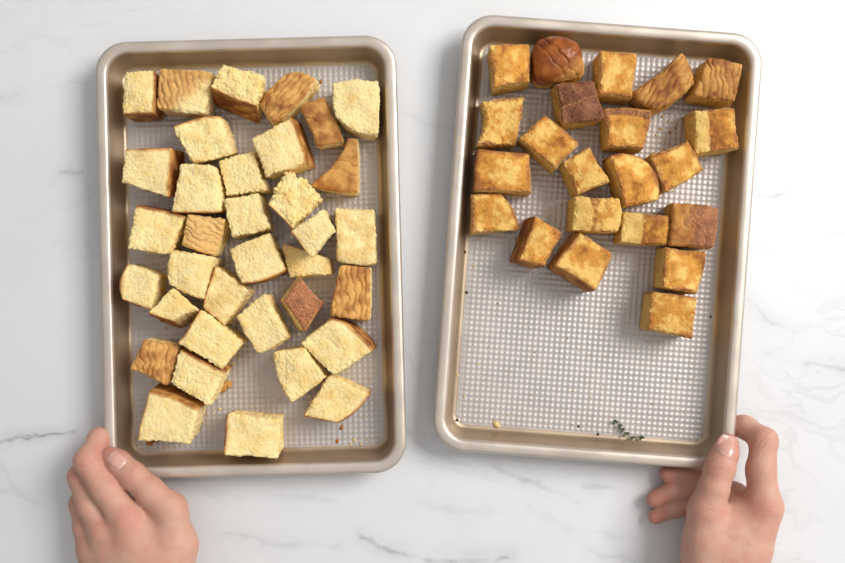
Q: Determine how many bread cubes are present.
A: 57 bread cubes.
